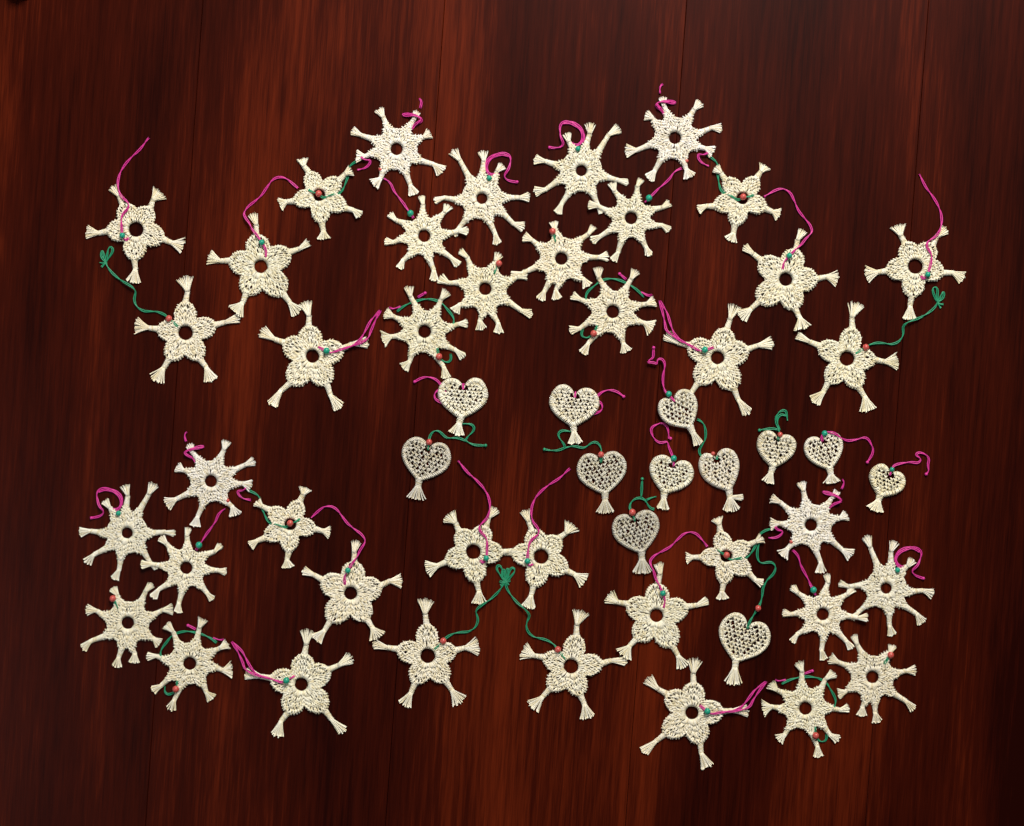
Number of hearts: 12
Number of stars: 20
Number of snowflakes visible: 20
